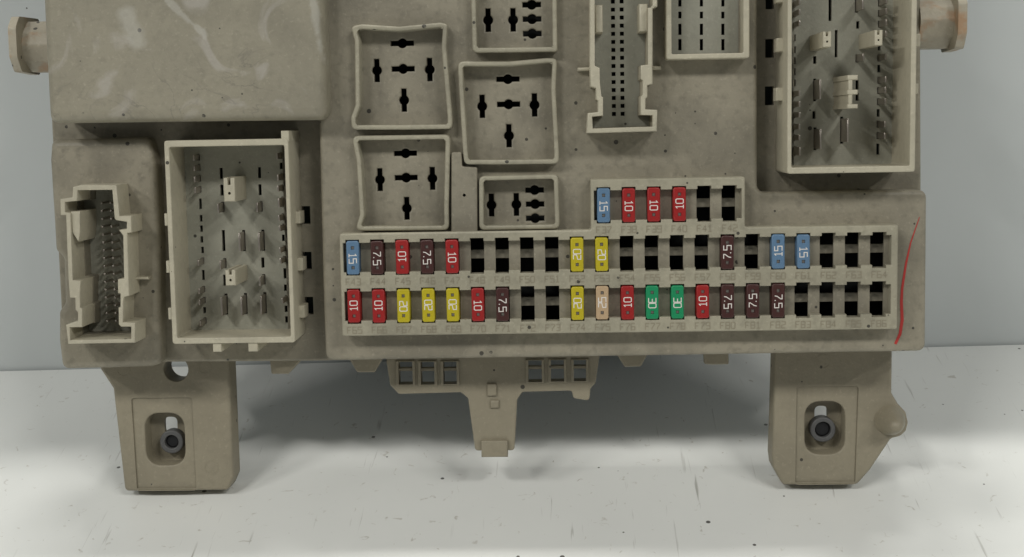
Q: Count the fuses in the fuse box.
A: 30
